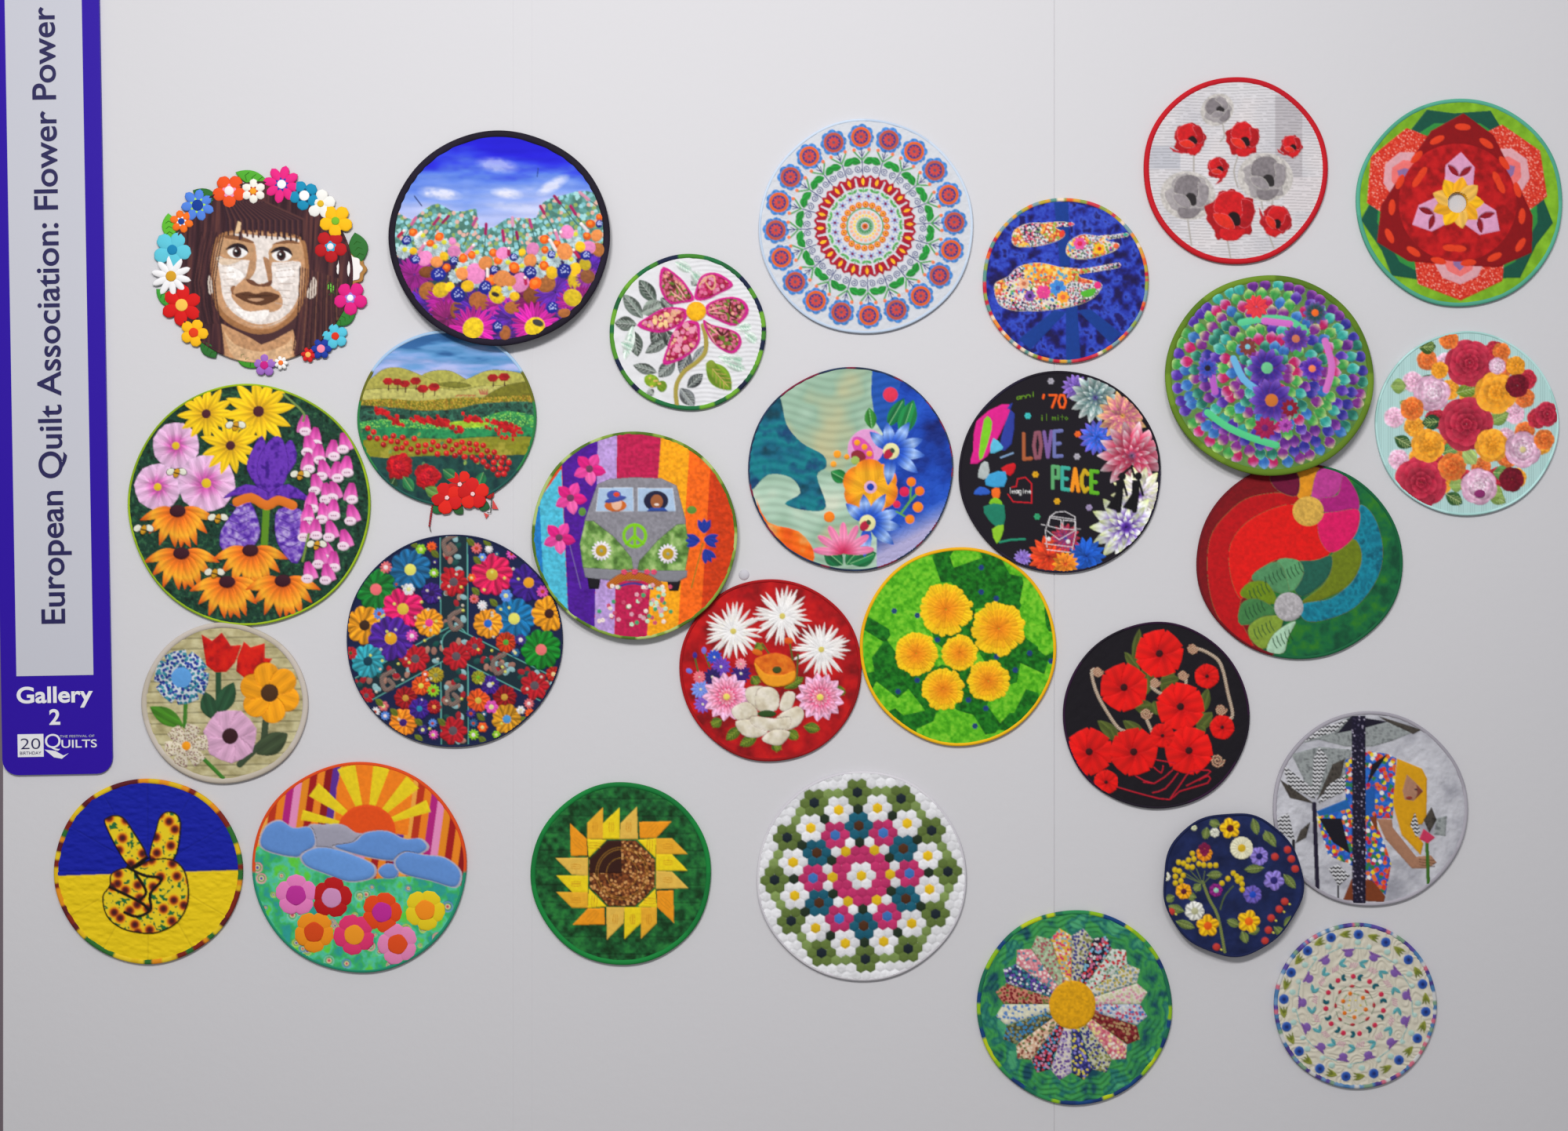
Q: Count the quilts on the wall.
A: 28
